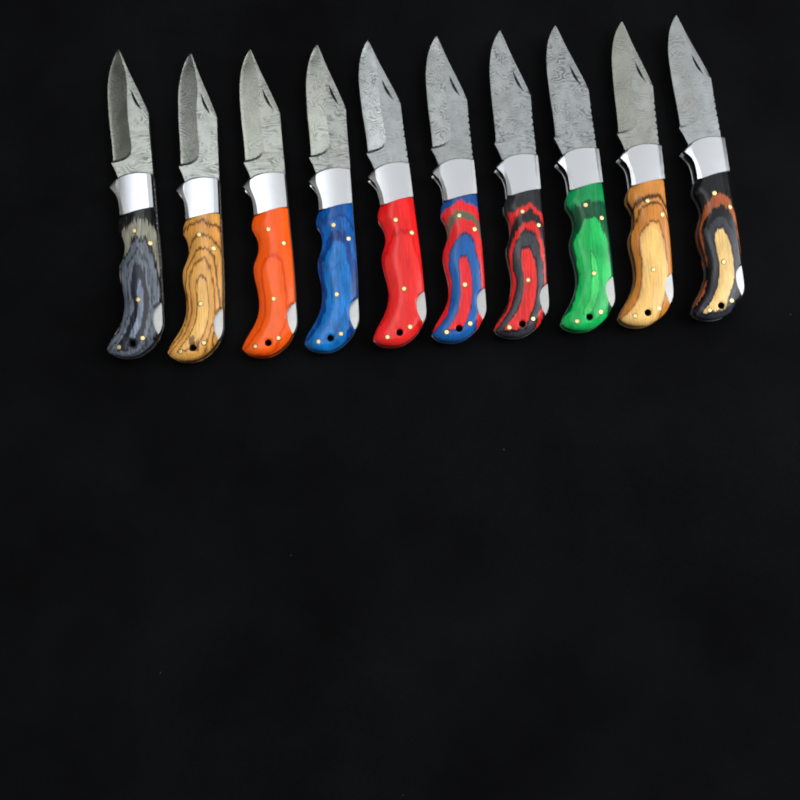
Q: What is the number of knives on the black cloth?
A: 10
